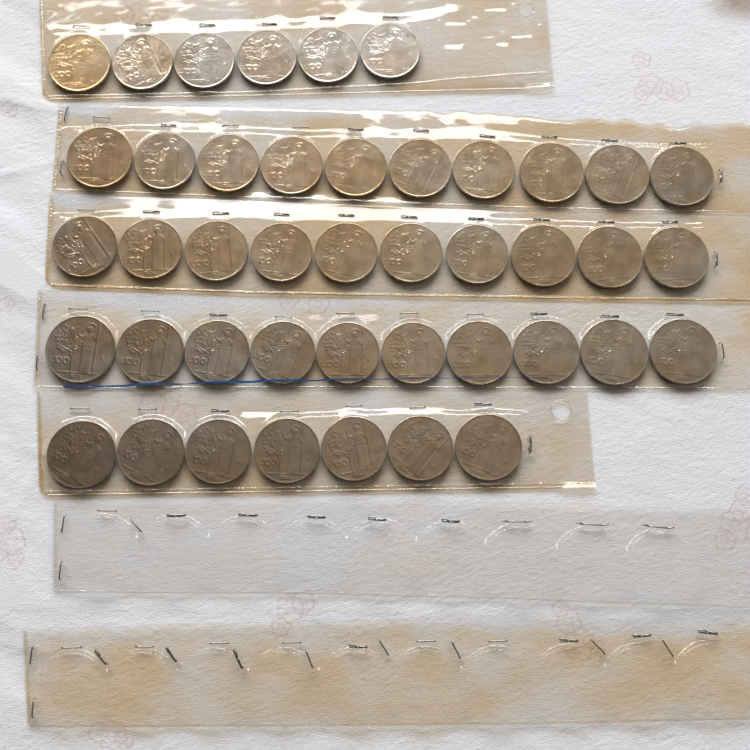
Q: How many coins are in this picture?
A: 43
